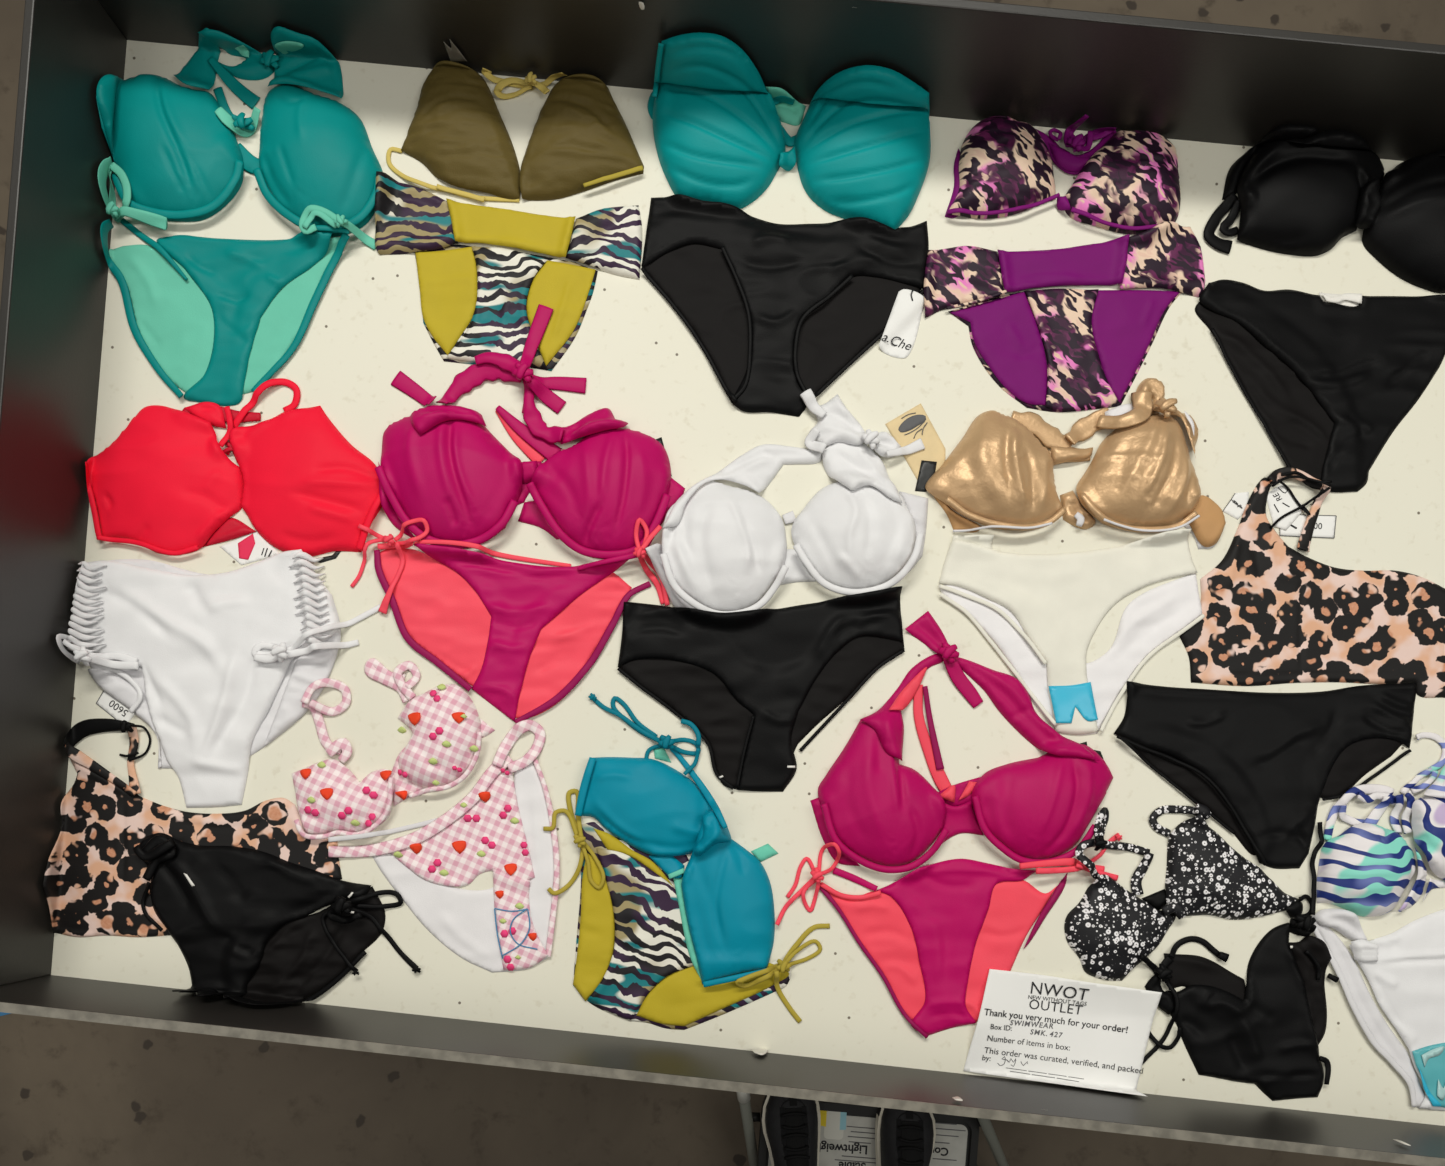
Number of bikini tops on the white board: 16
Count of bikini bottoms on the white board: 16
